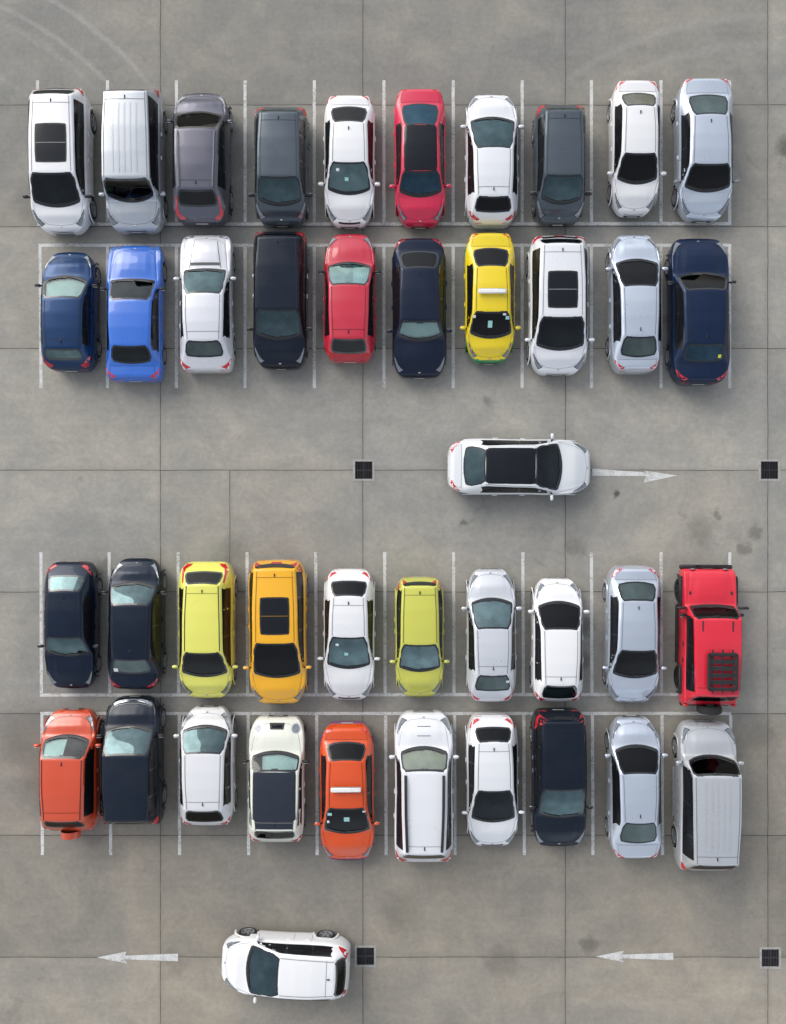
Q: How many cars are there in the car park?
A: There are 42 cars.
